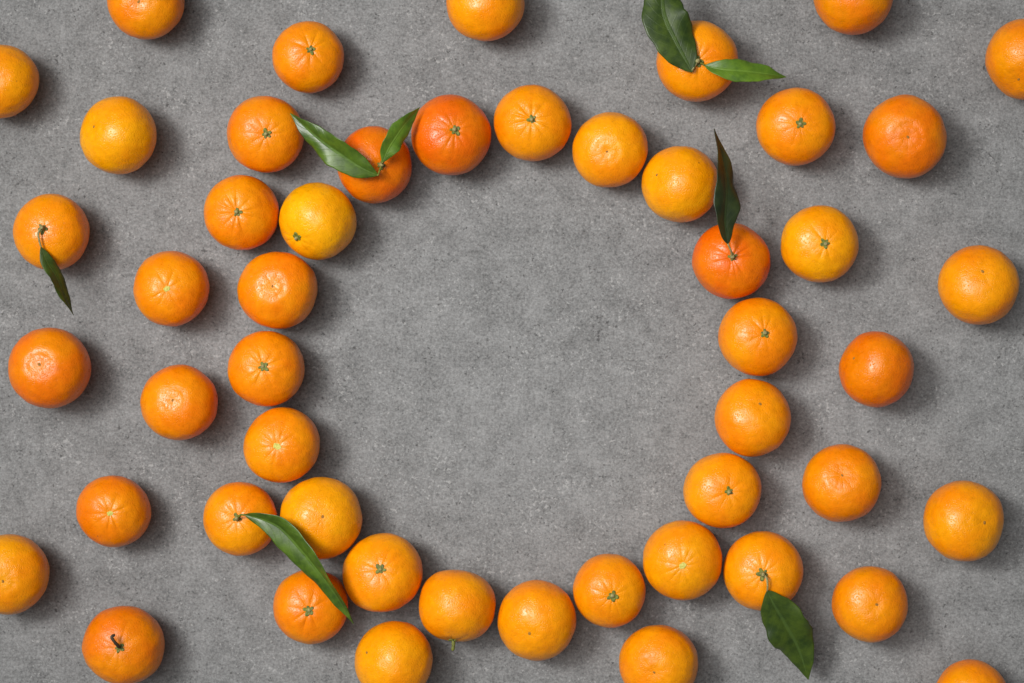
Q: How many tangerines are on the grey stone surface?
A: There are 50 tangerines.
